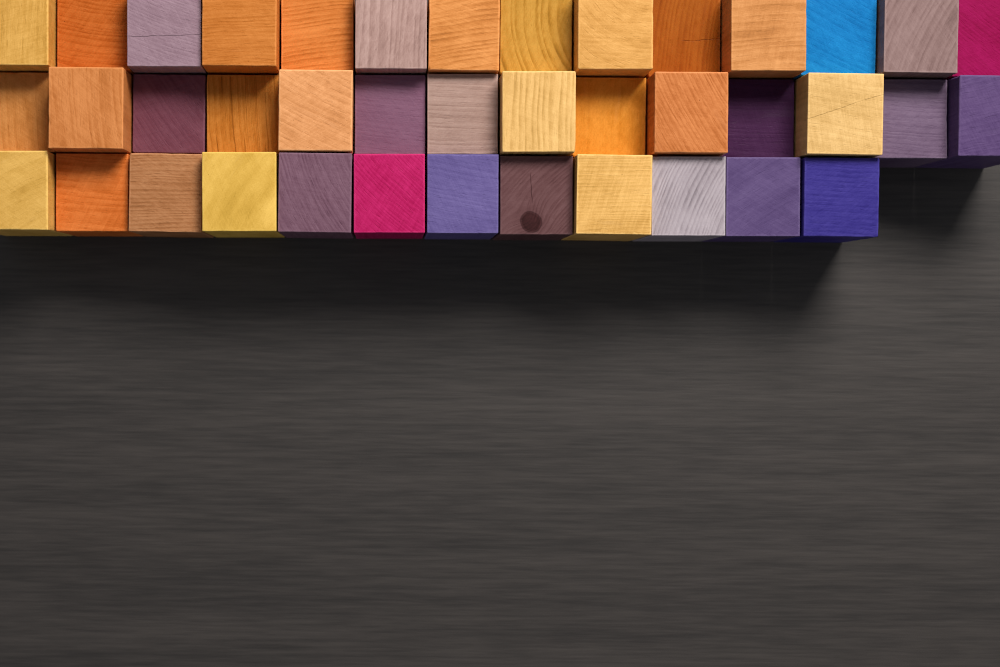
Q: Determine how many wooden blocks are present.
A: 40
